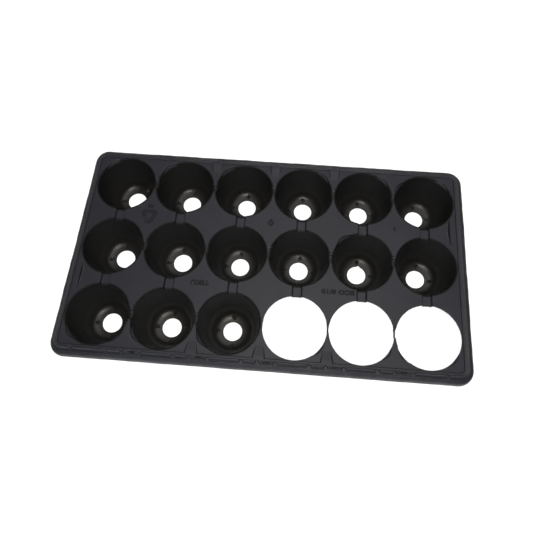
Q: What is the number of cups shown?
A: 15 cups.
